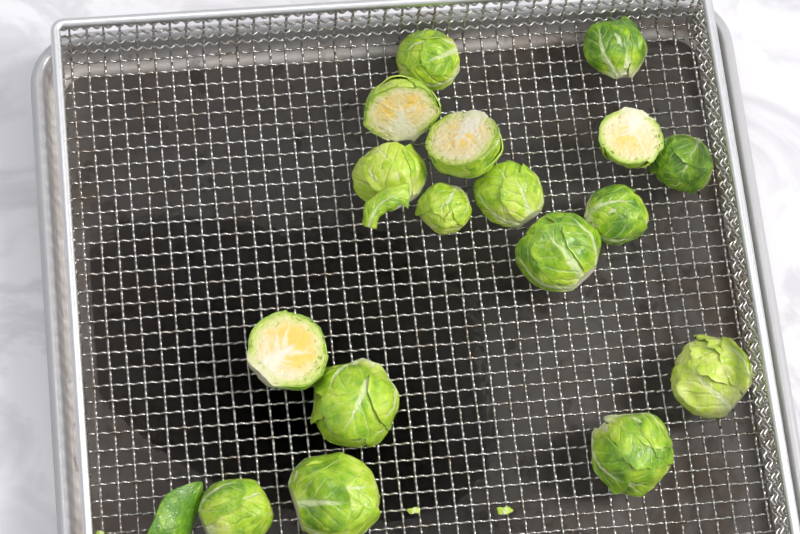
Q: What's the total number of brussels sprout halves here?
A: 17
